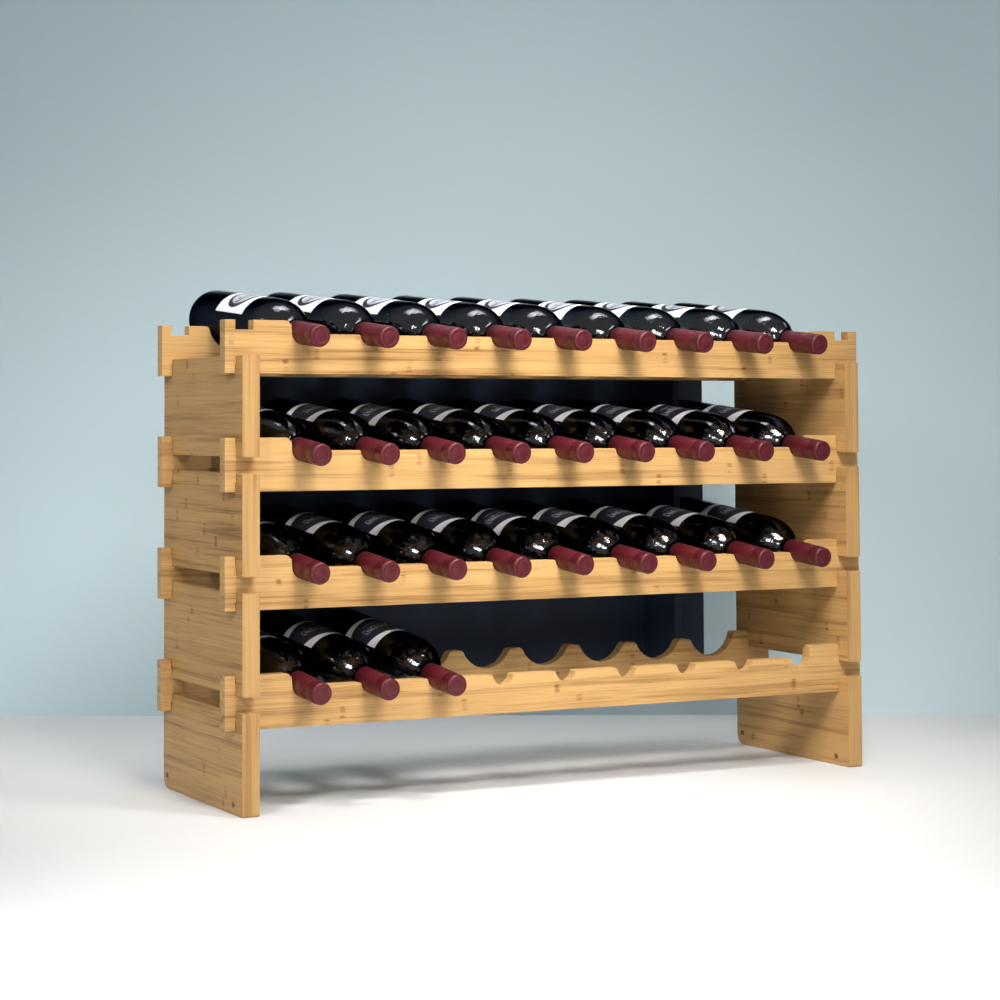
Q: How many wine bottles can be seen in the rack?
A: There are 30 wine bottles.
